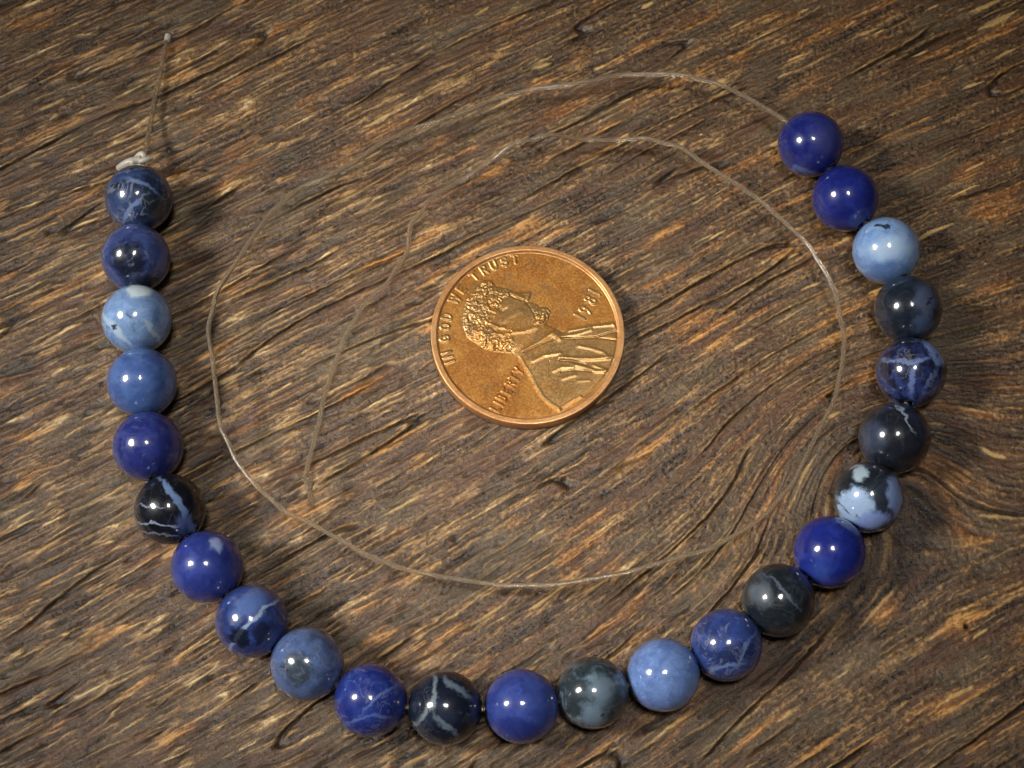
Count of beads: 24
